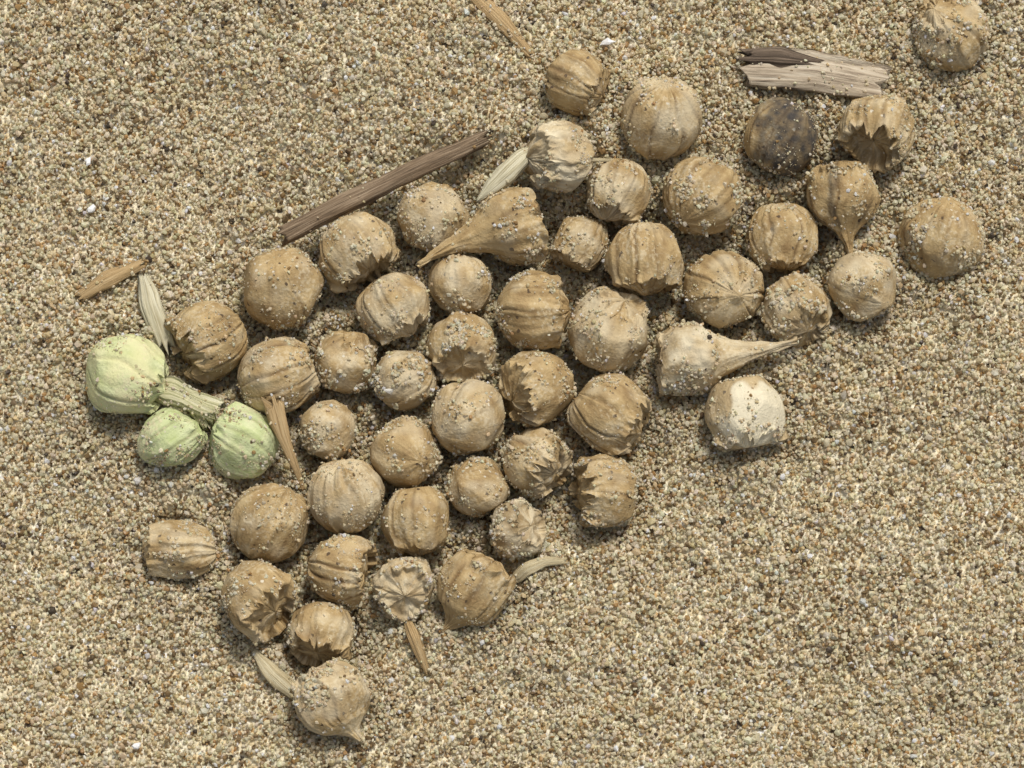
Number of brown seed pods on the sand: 50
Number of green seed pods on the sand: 3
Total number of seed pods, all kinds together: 53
